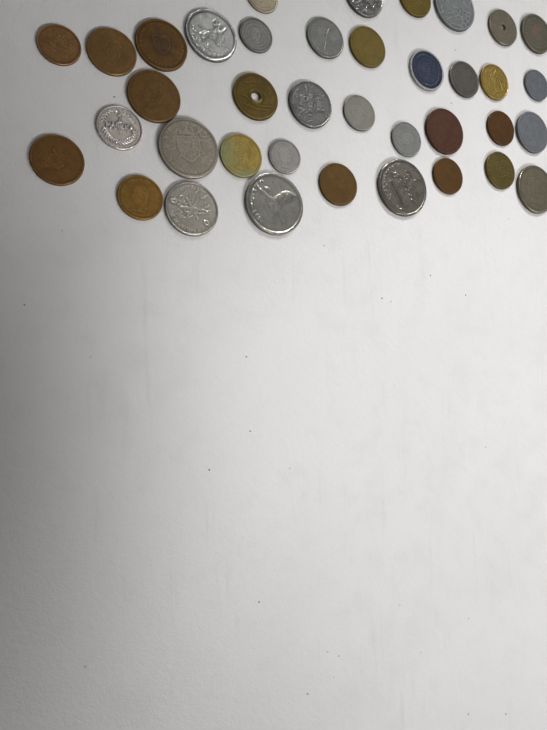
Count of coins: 38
